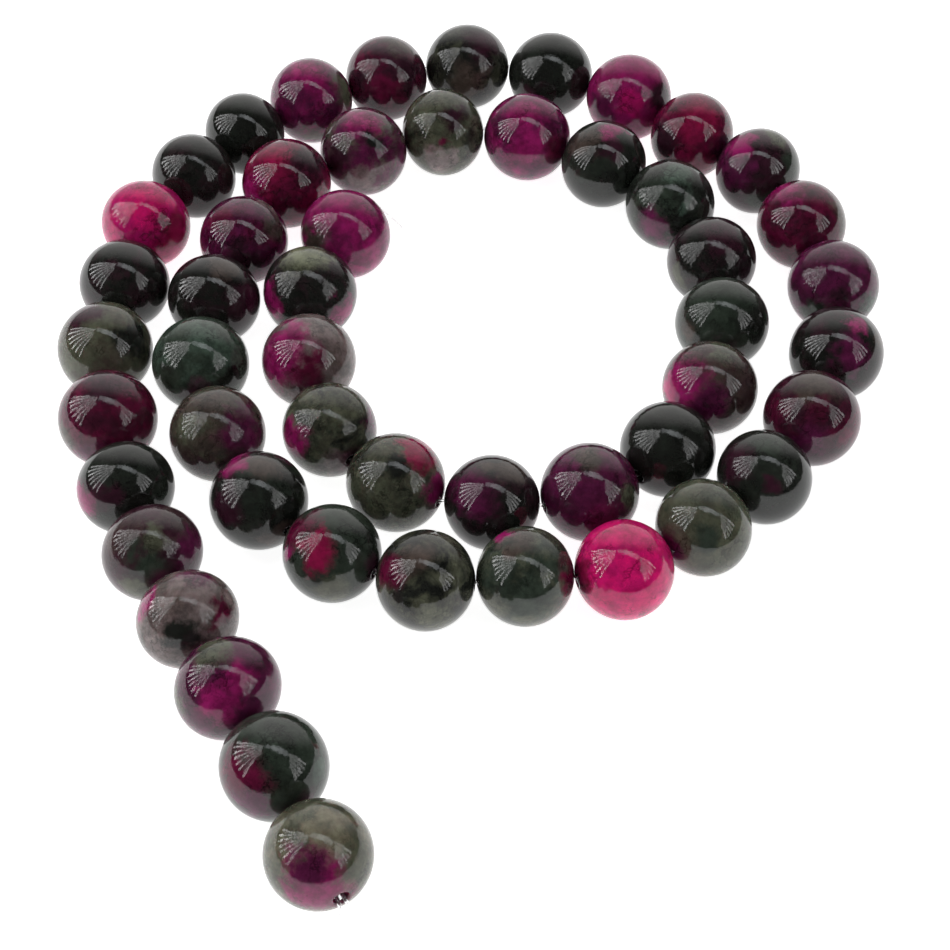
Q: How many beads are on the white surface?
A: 51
